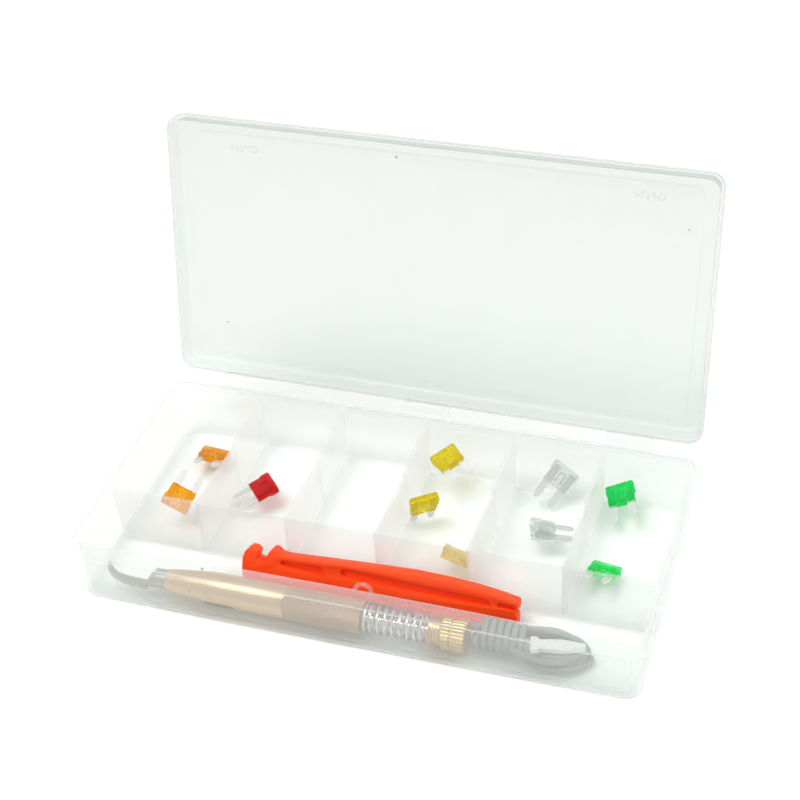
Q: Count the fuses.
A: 10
